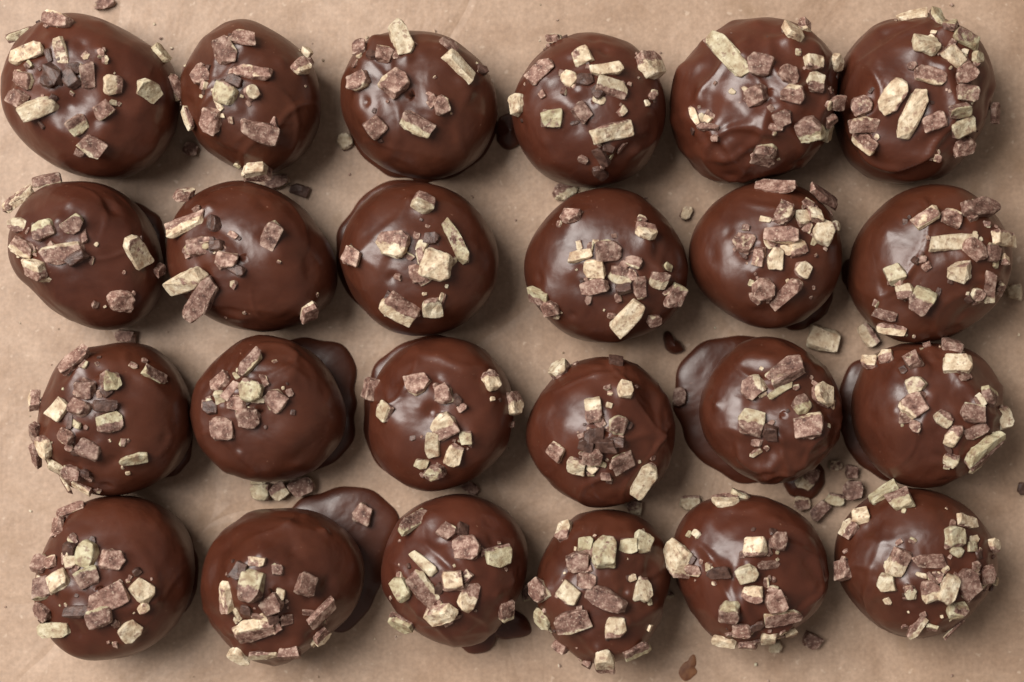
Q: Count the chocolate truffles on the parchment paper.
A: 24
